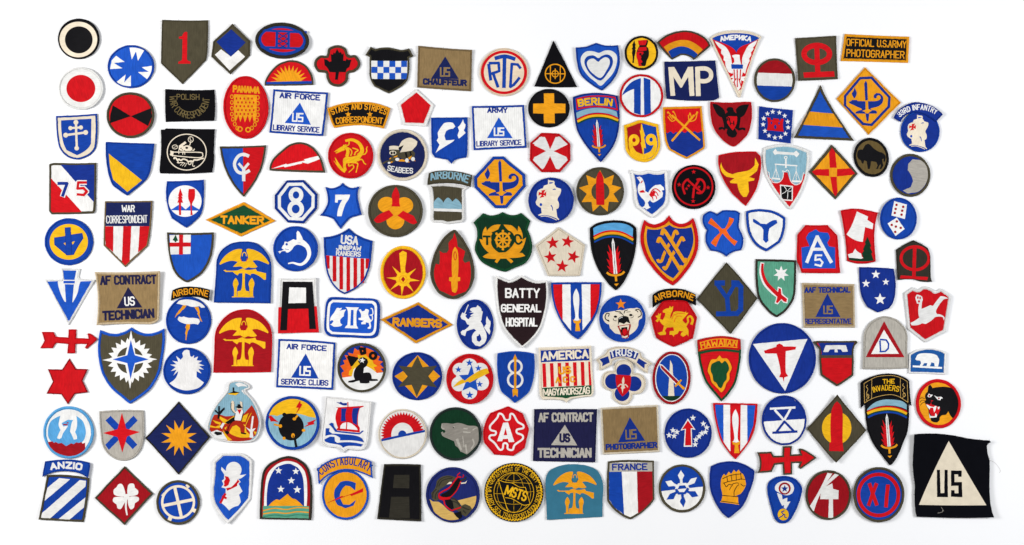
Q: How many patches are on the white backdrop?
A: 150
